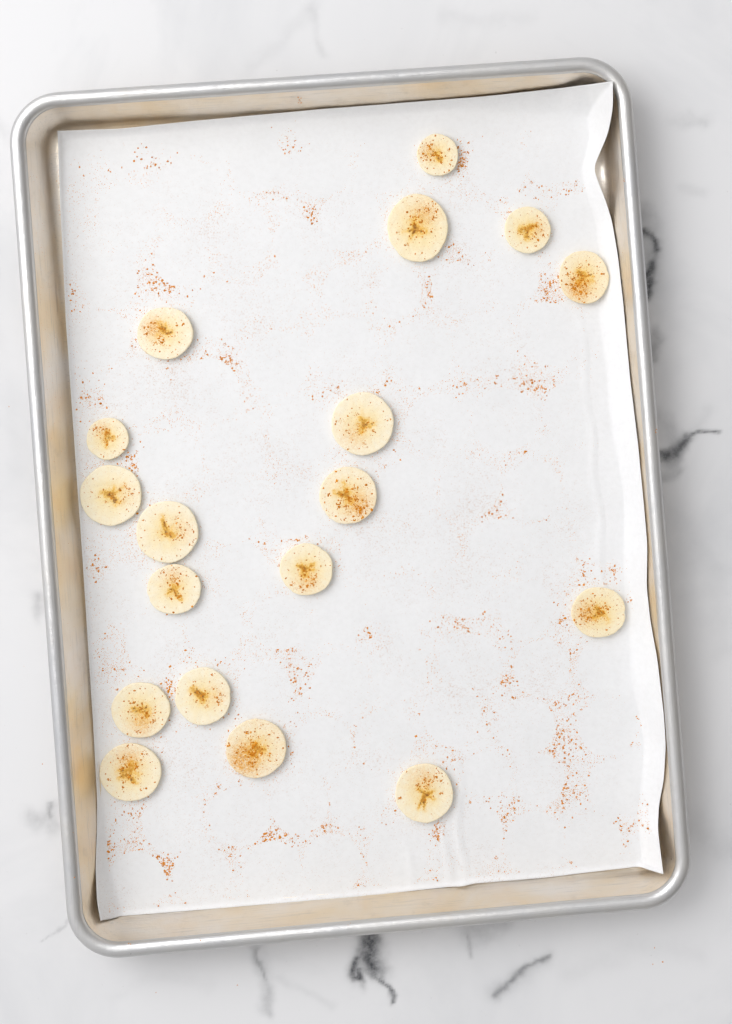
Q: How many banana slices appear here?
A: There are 18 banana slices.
